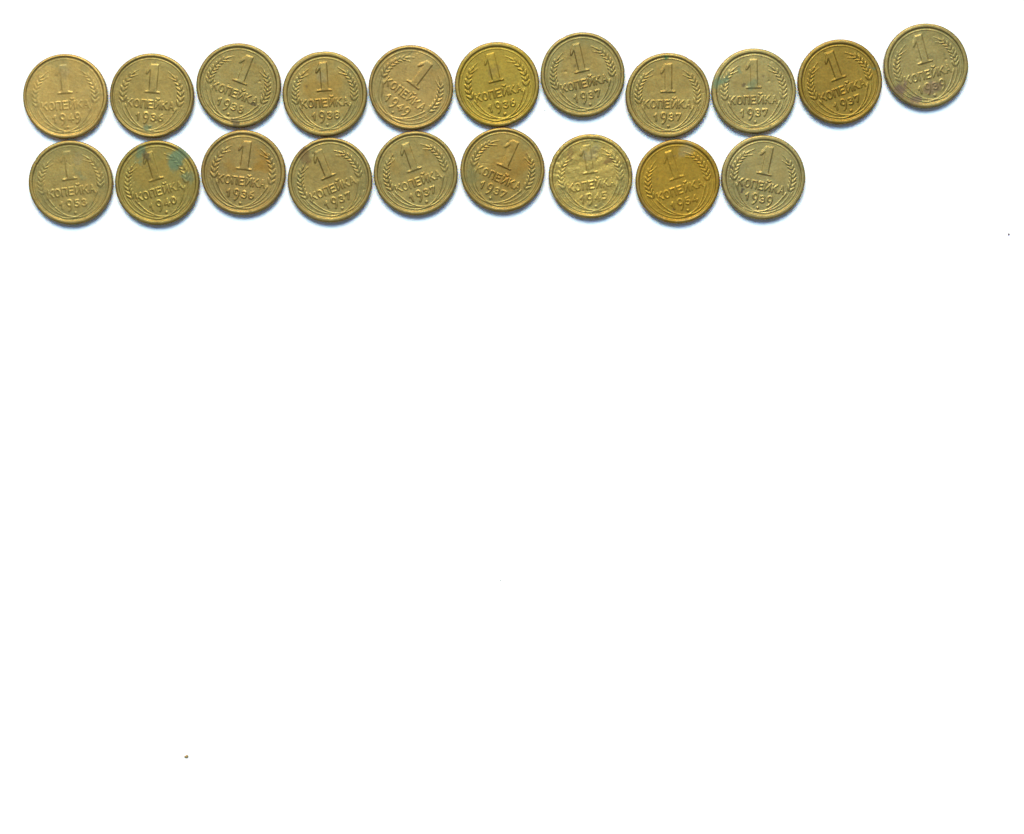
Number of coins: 20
